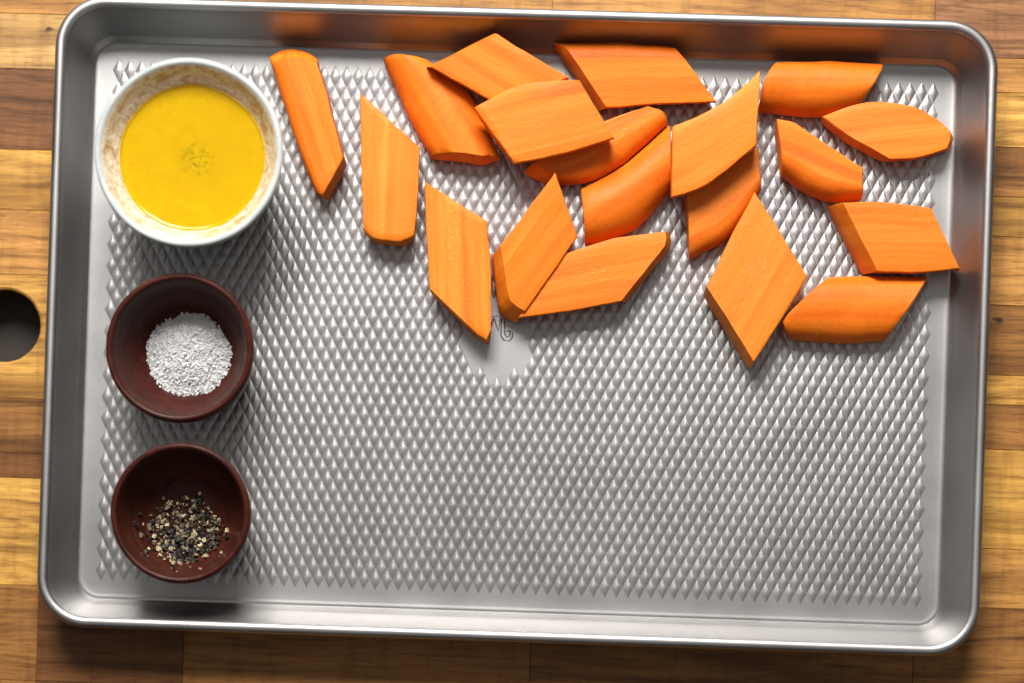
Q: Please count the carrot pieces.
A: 19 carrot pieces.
